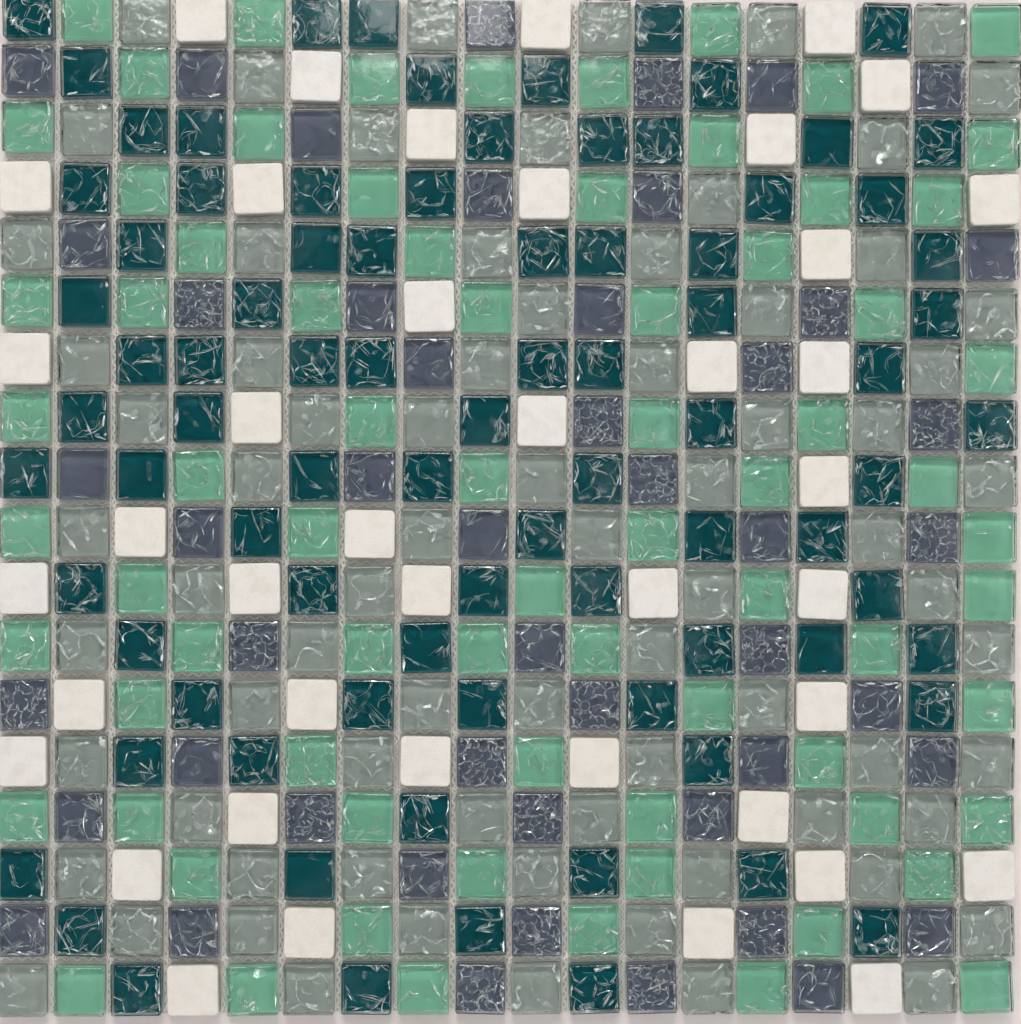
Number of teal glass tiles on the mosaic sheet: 84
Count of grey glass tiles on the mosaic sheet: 76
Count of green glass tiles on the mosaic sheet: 74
